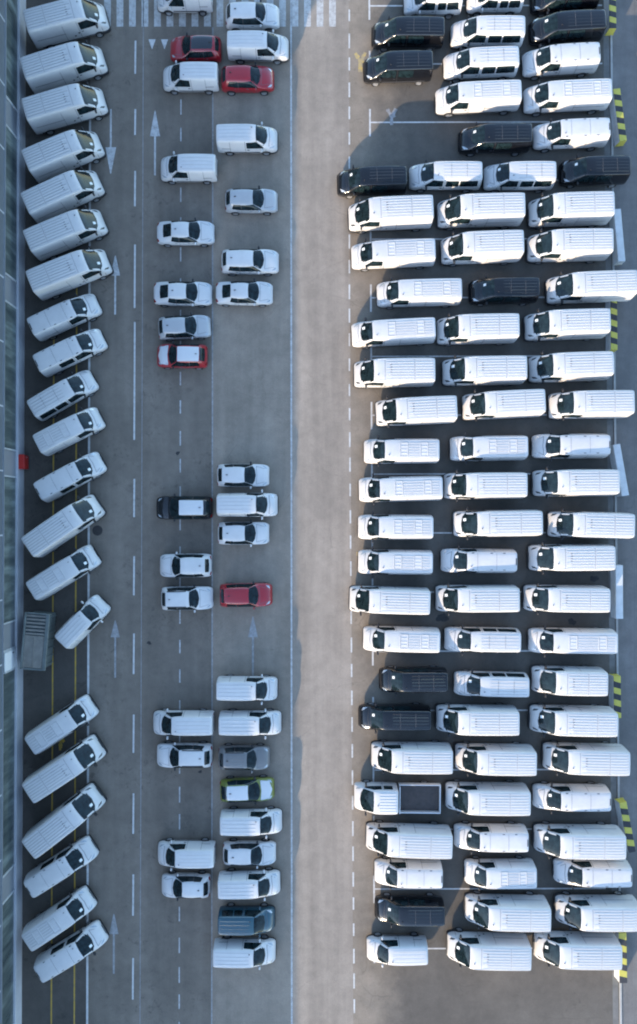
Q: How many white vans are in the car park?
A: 99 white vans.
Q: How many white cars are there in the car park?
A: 12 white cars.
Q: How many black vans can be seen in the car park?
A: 11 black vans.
